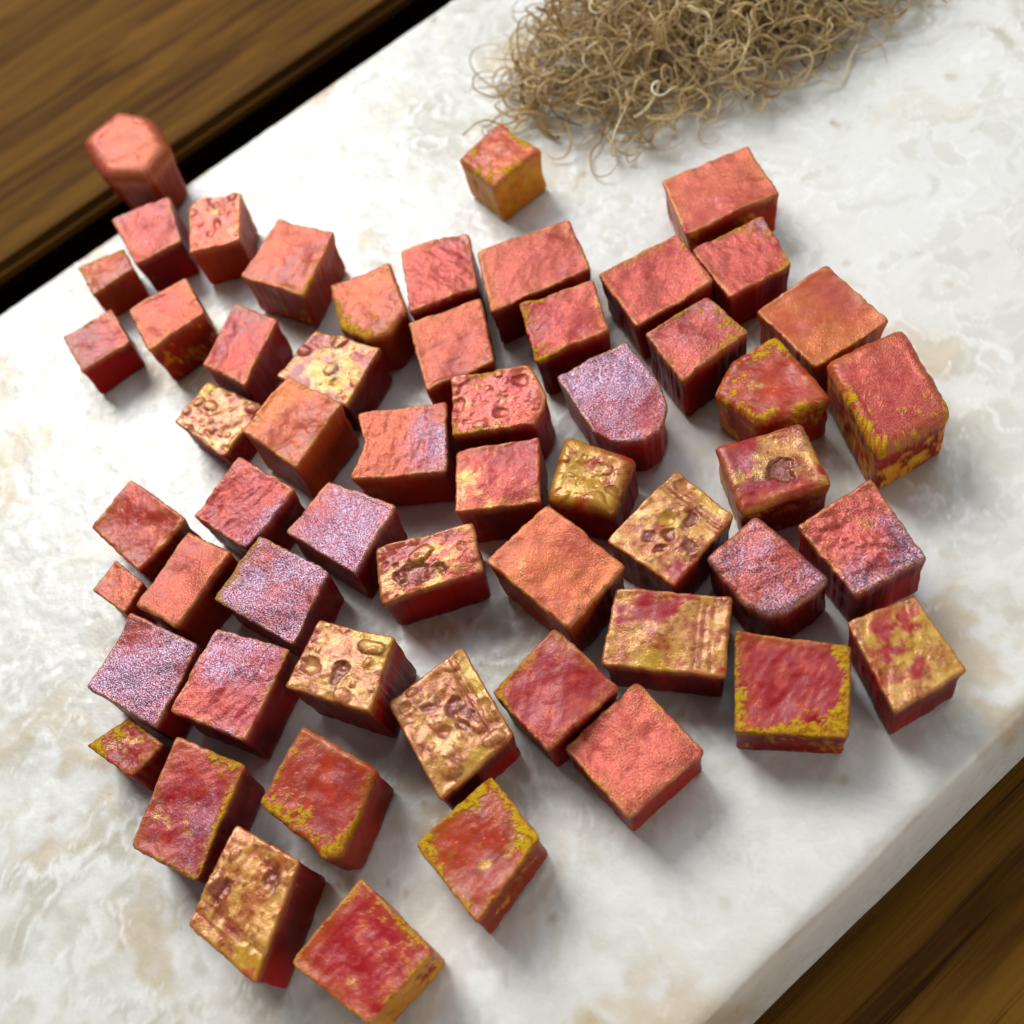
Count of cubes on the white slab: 56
